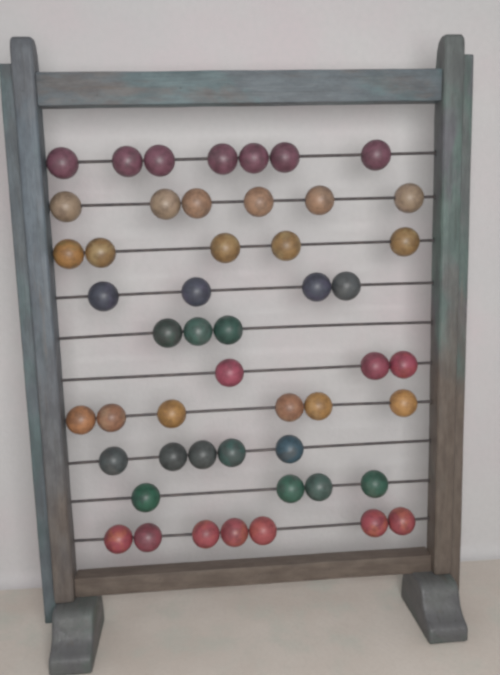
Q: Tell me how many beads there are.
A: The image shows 50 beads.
